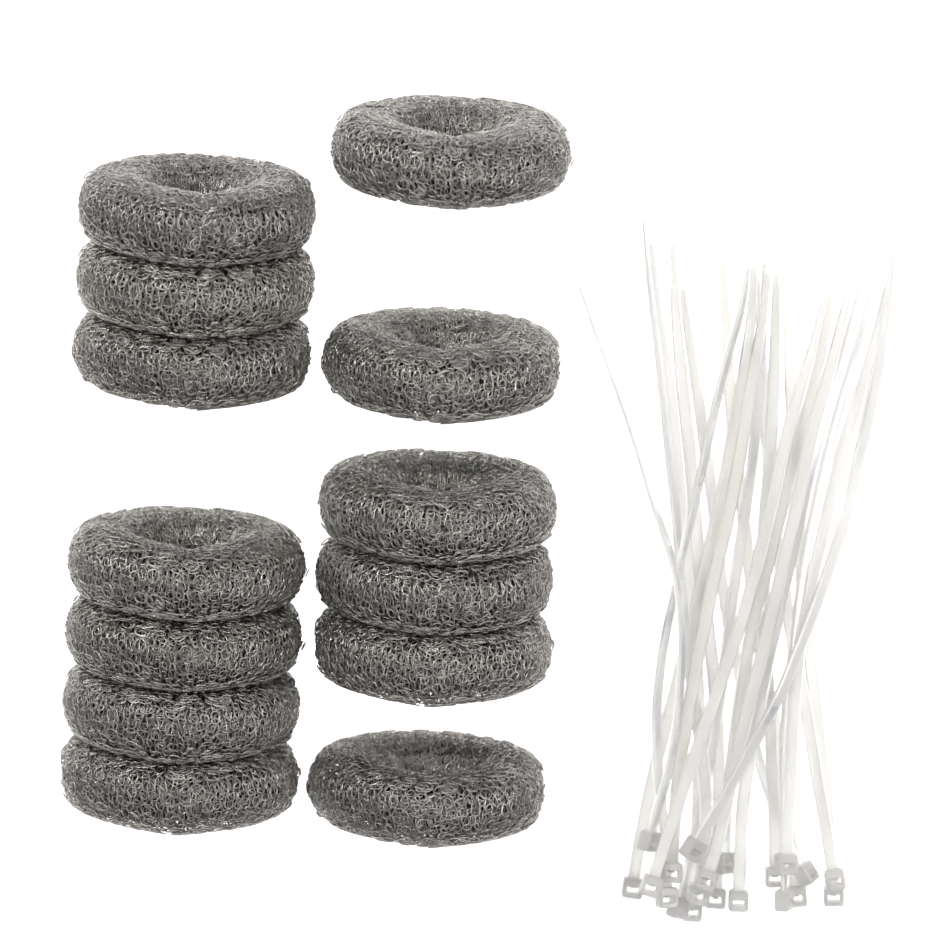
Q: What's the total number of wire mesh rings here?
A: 13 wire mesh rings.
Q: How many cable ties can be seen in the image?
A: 20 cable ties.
